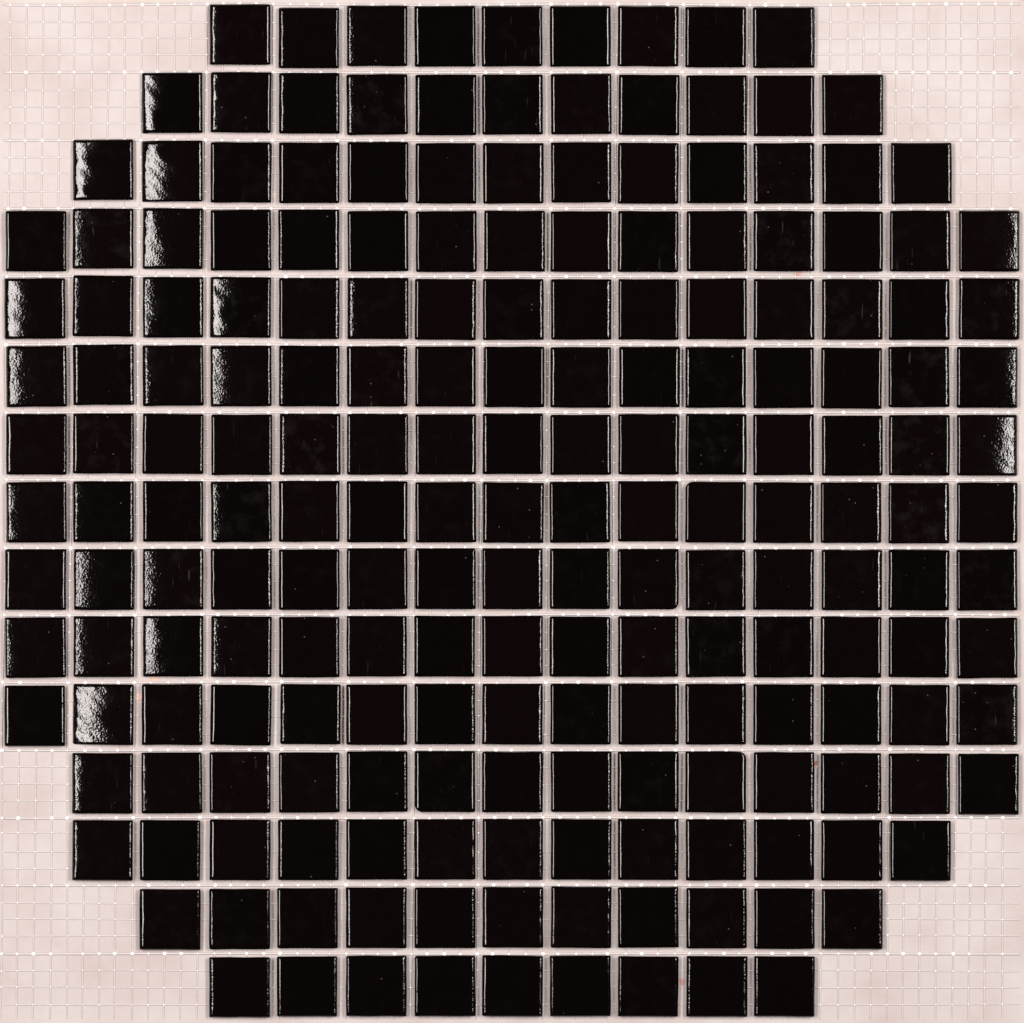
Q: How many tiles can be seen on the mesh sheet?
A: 200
